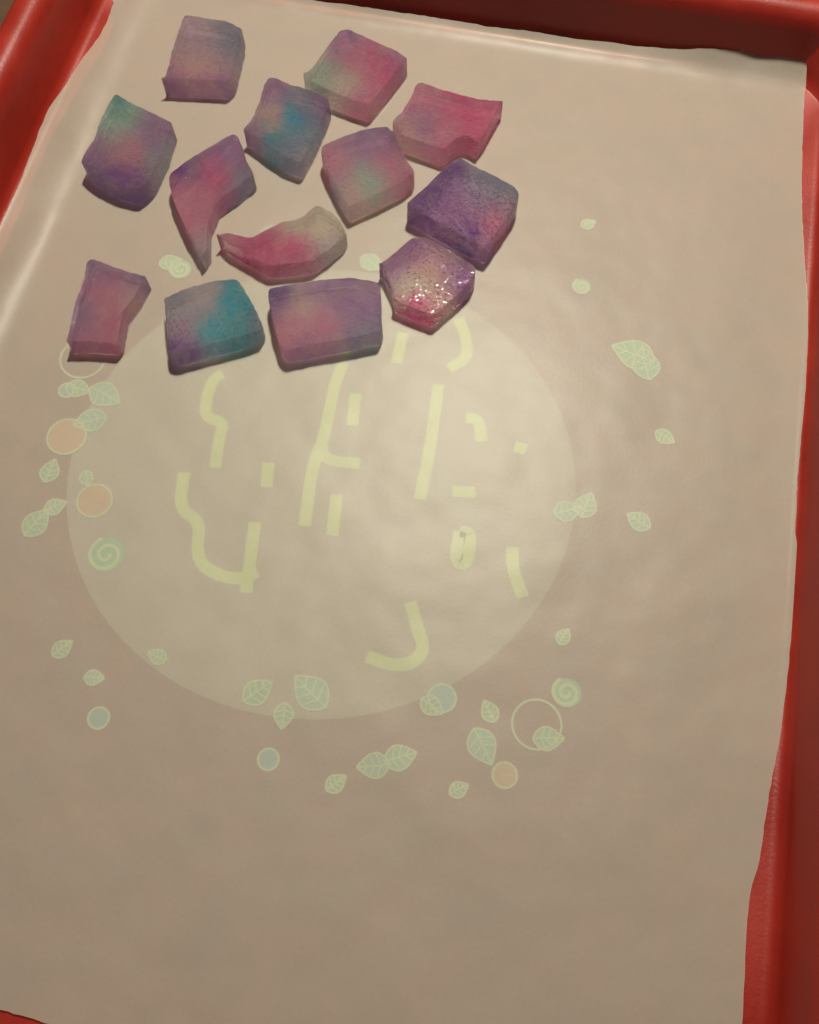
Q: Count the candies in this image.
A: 13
